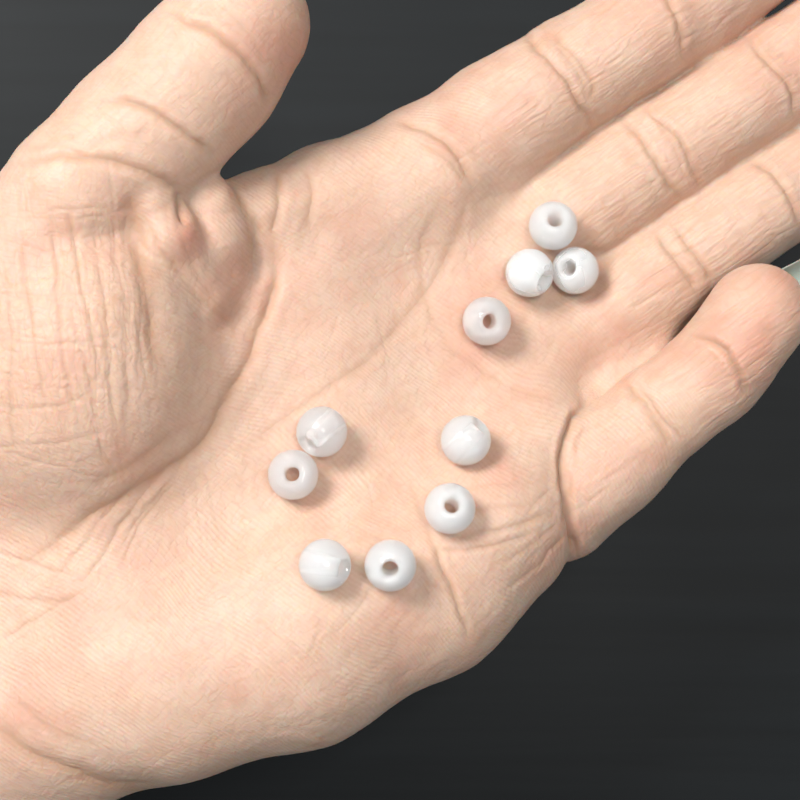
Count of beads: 10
